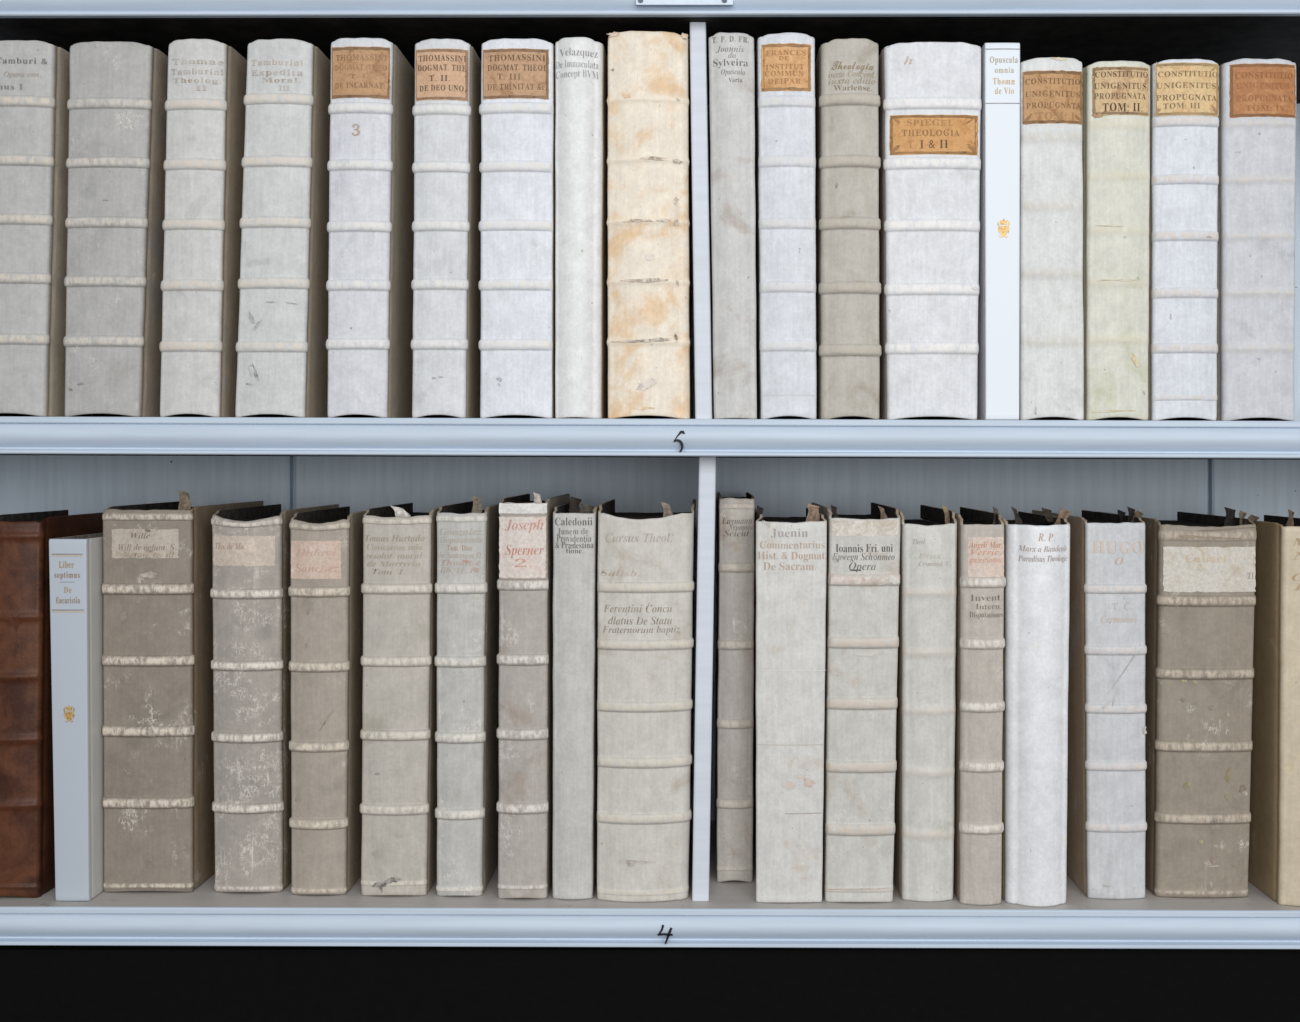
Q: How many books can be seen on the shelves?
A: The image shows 37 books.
